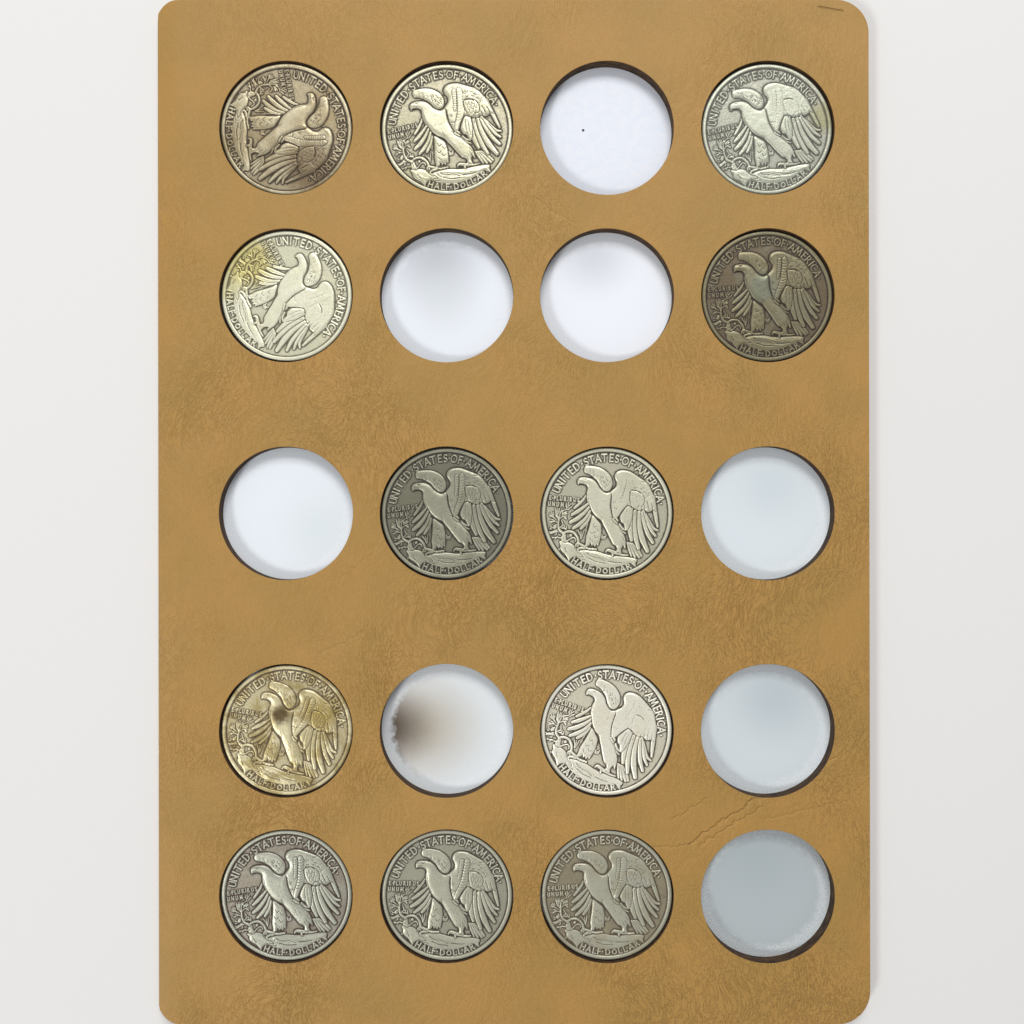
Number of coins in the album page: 12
